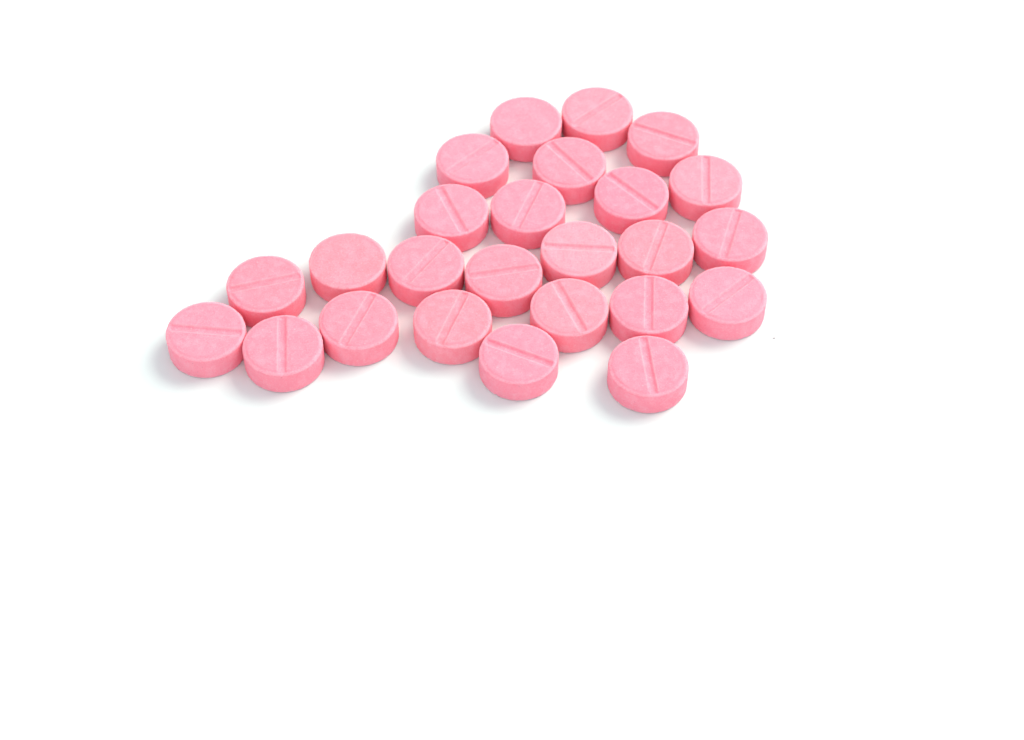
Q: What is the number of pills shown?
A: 25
